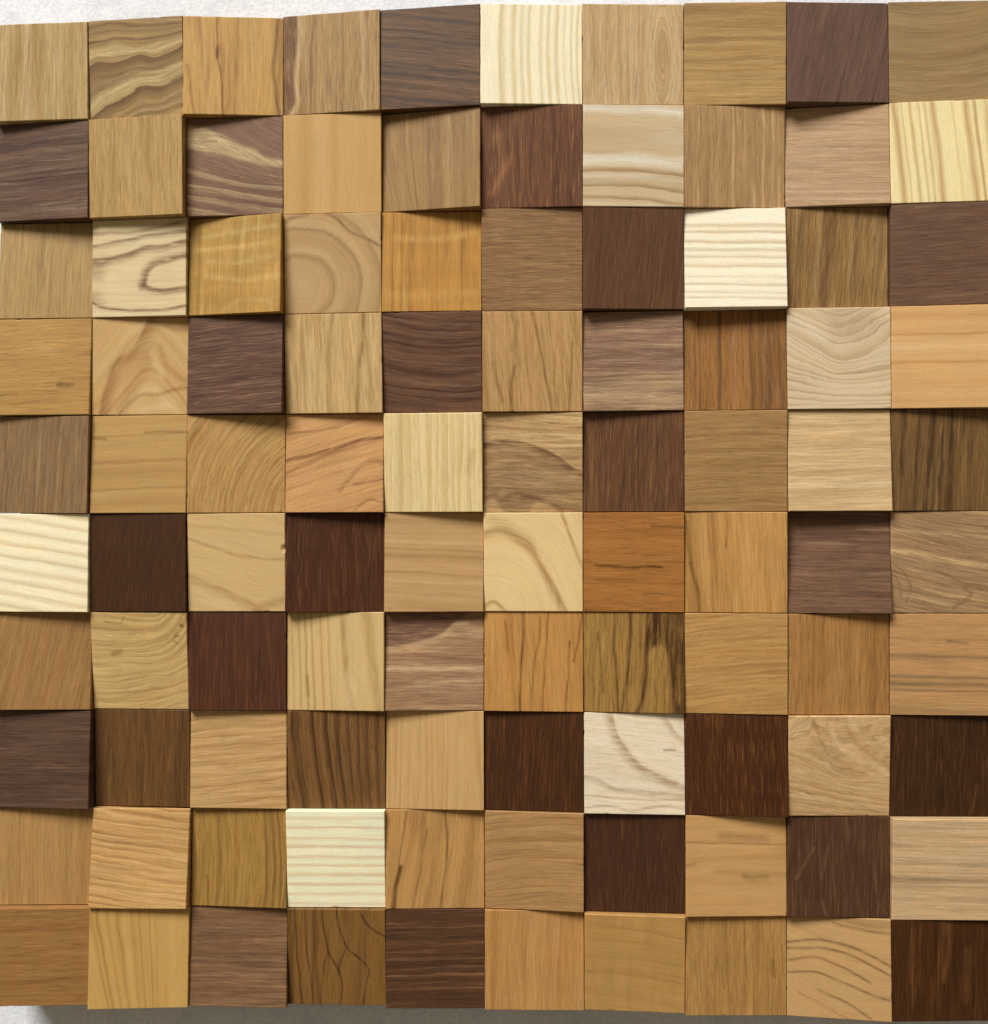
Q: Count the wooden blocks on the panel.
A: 100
